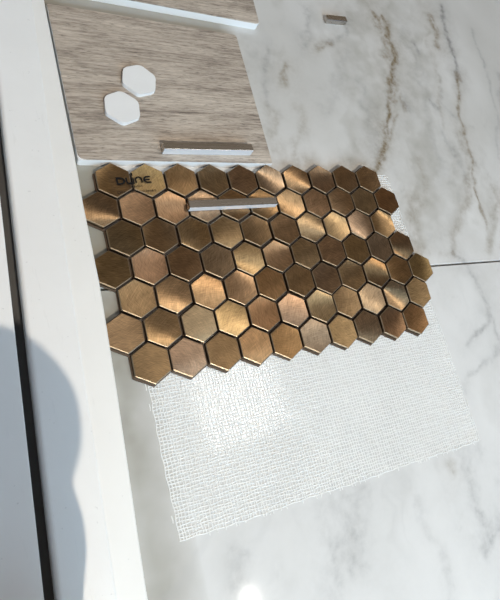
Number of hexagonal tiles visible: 74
